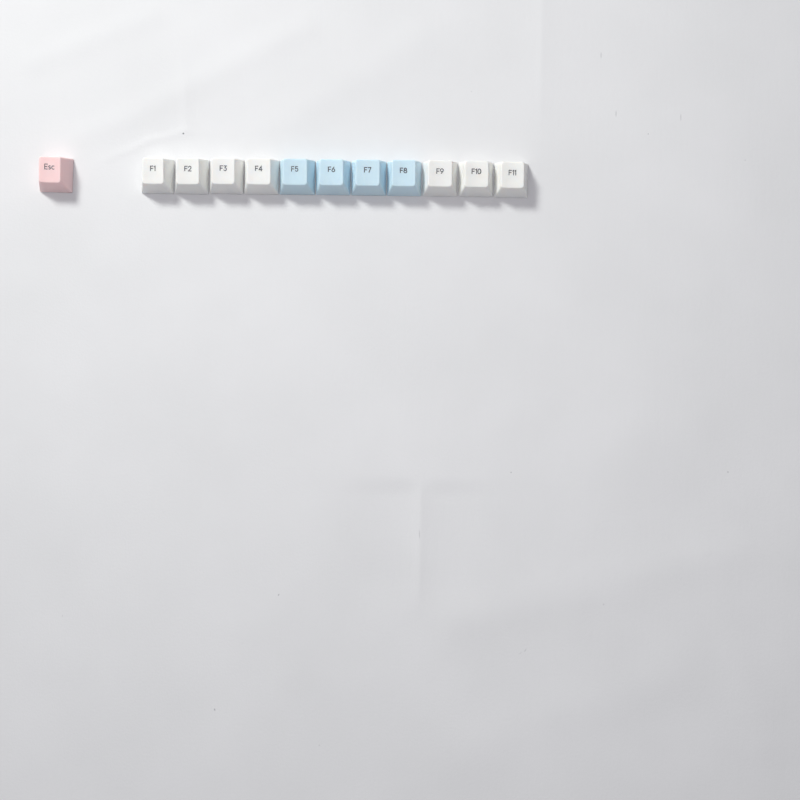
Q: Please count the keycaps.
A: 12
